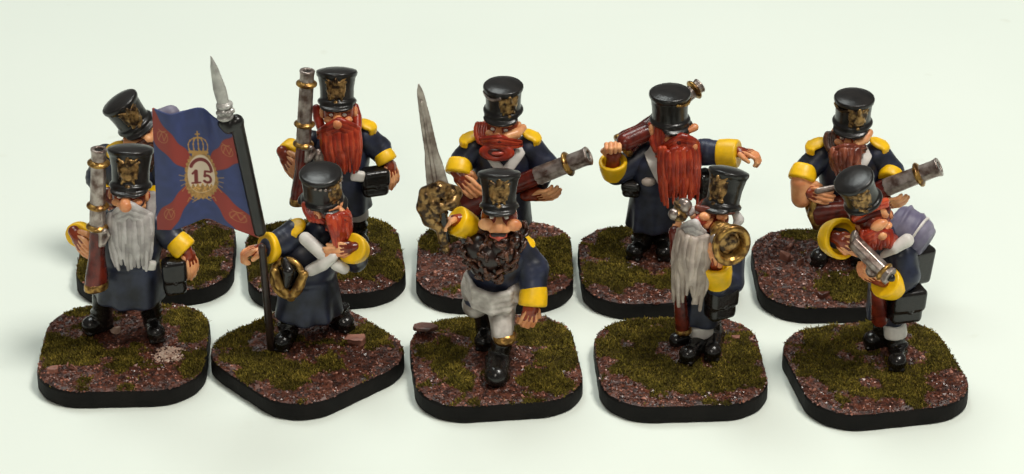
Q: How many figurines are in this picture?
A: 10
